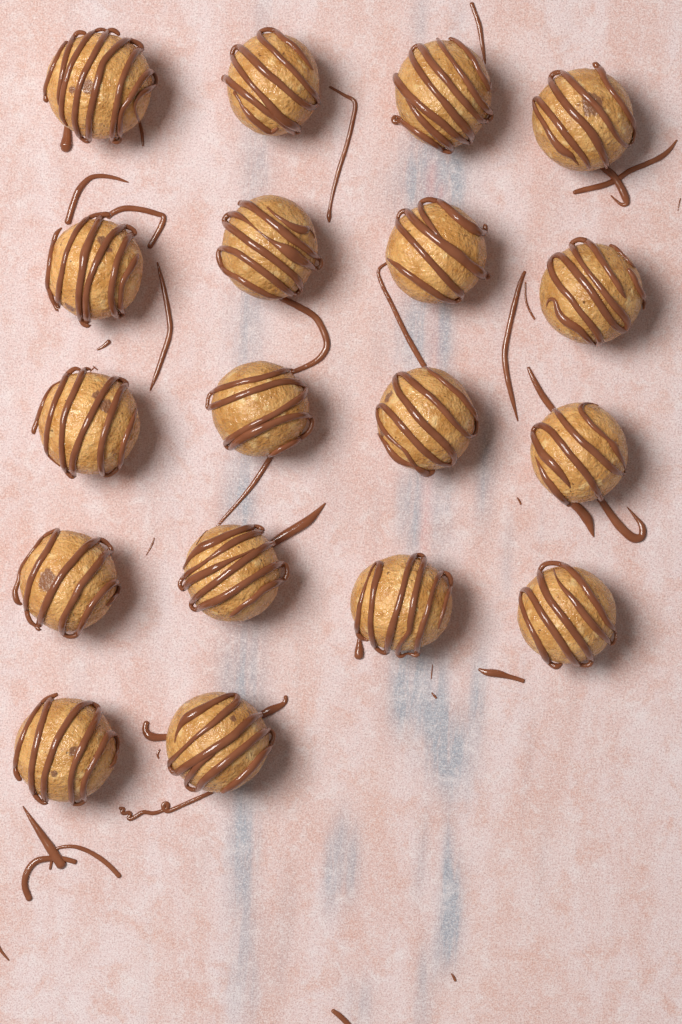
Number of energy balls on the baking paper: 18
